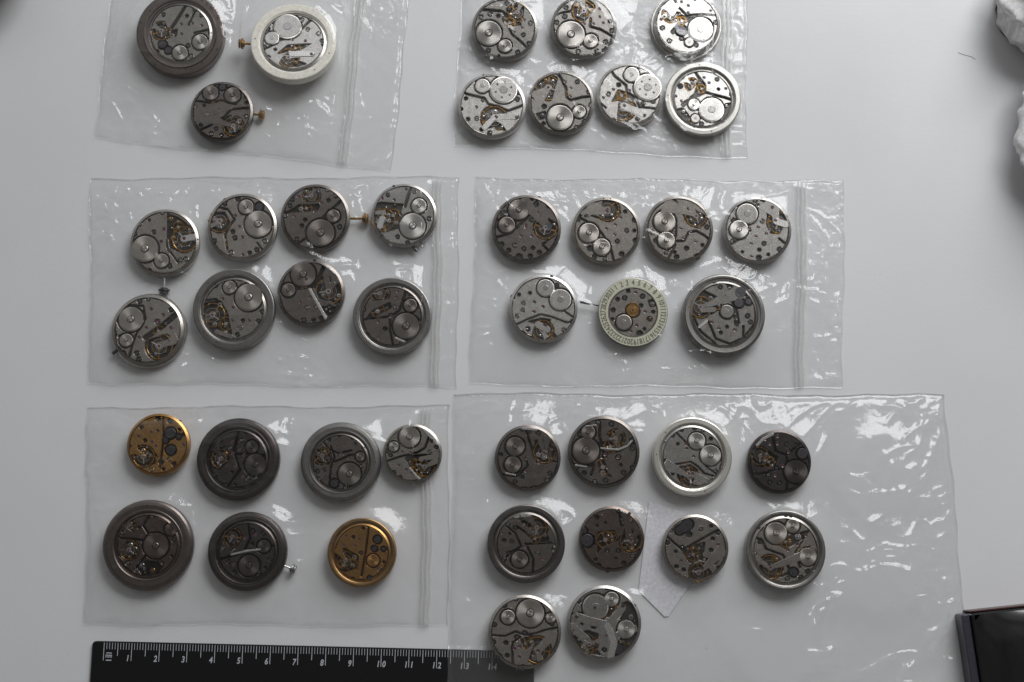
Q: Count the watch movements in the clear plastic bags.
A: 42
